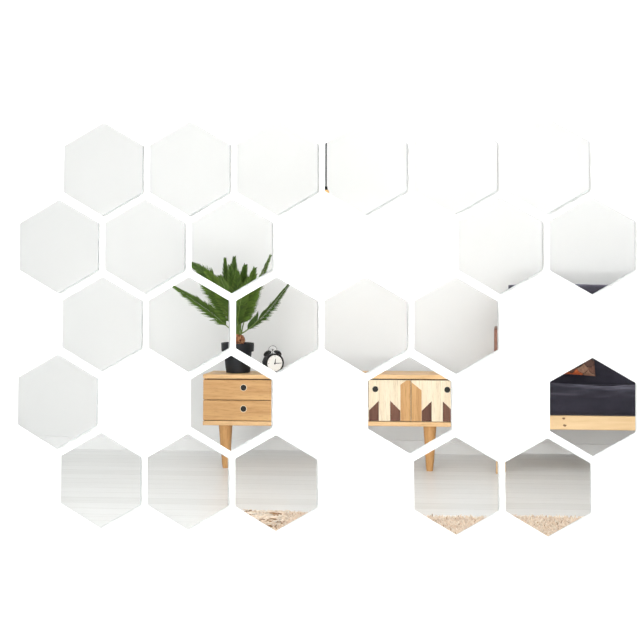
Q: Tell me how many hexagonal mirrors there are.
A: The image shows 25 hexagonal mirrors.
